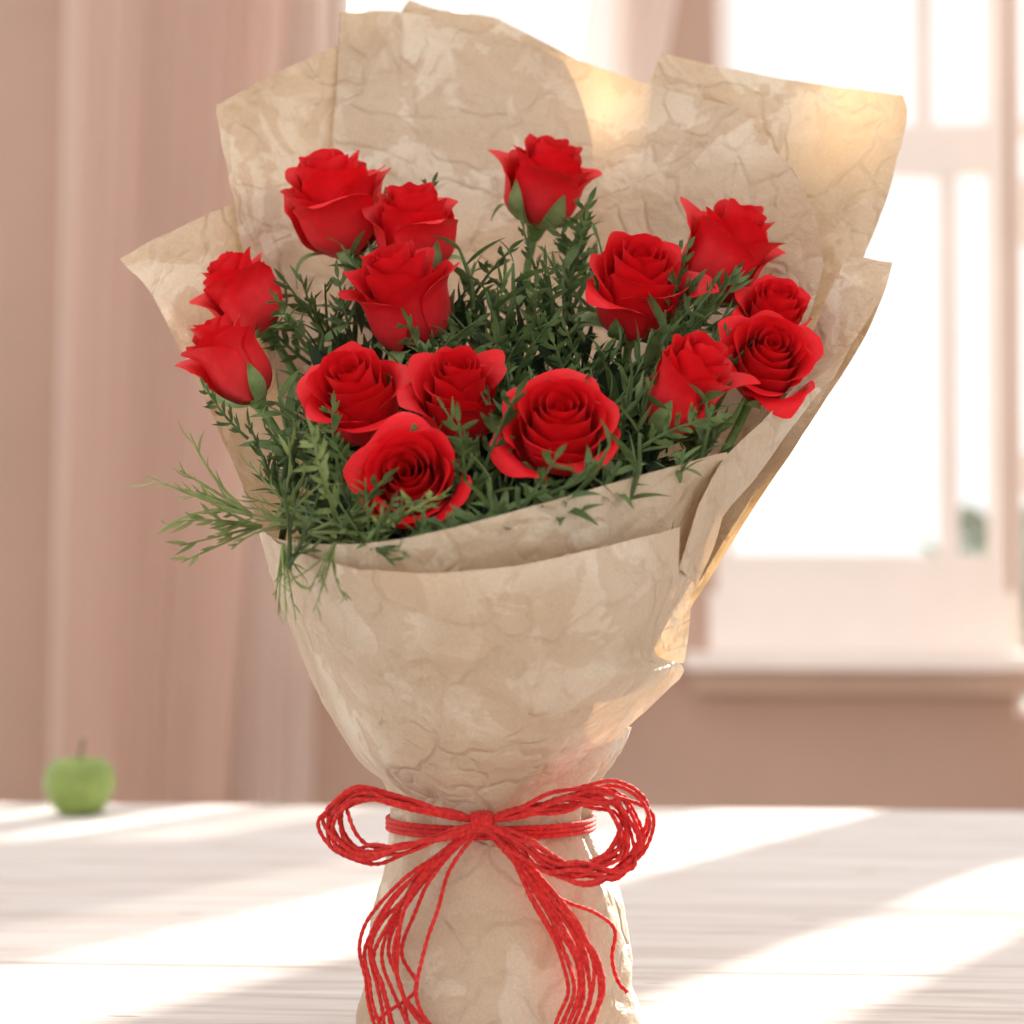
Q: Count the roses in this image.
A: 15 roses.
